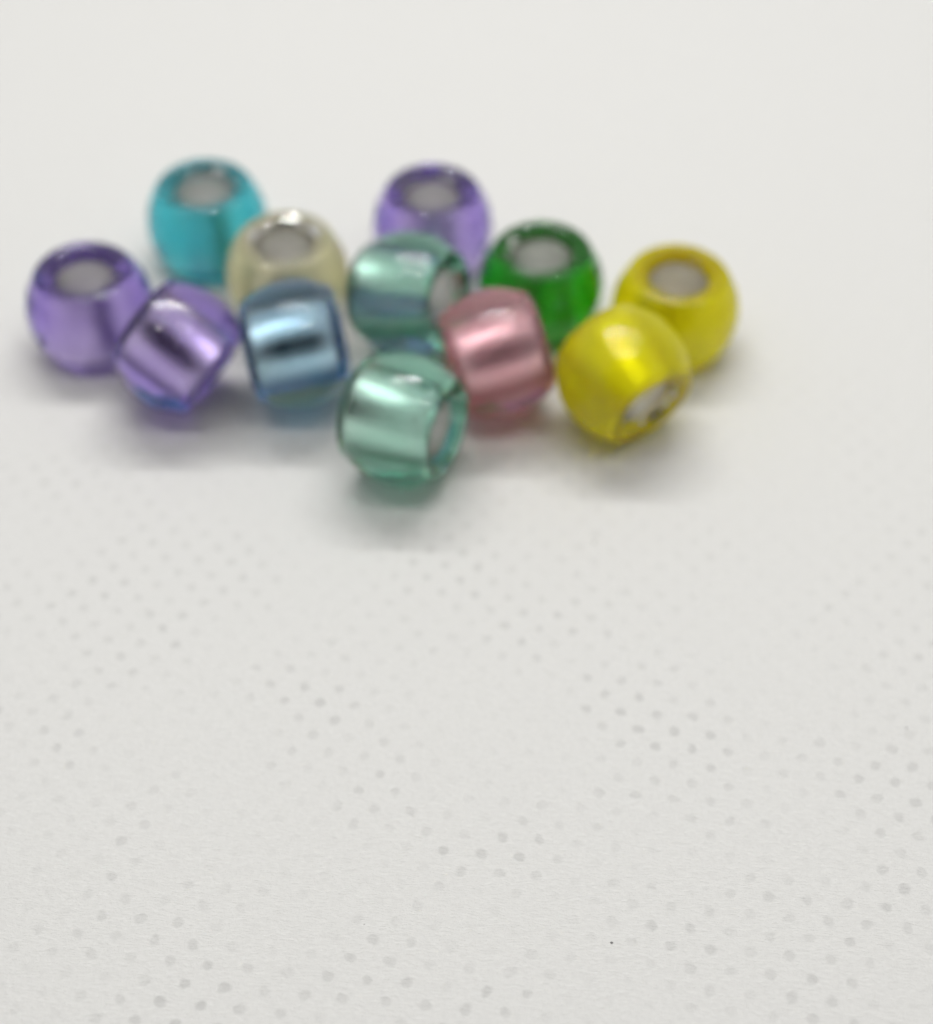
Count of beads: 12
